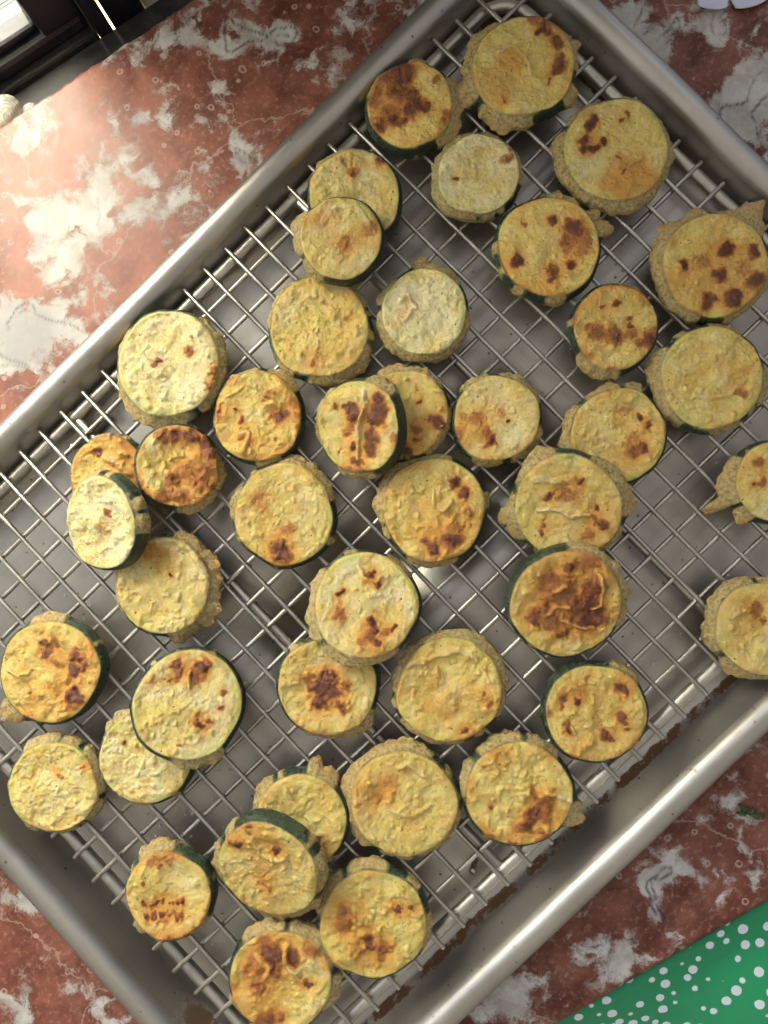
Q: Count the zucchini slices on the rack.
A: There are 43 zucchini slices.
